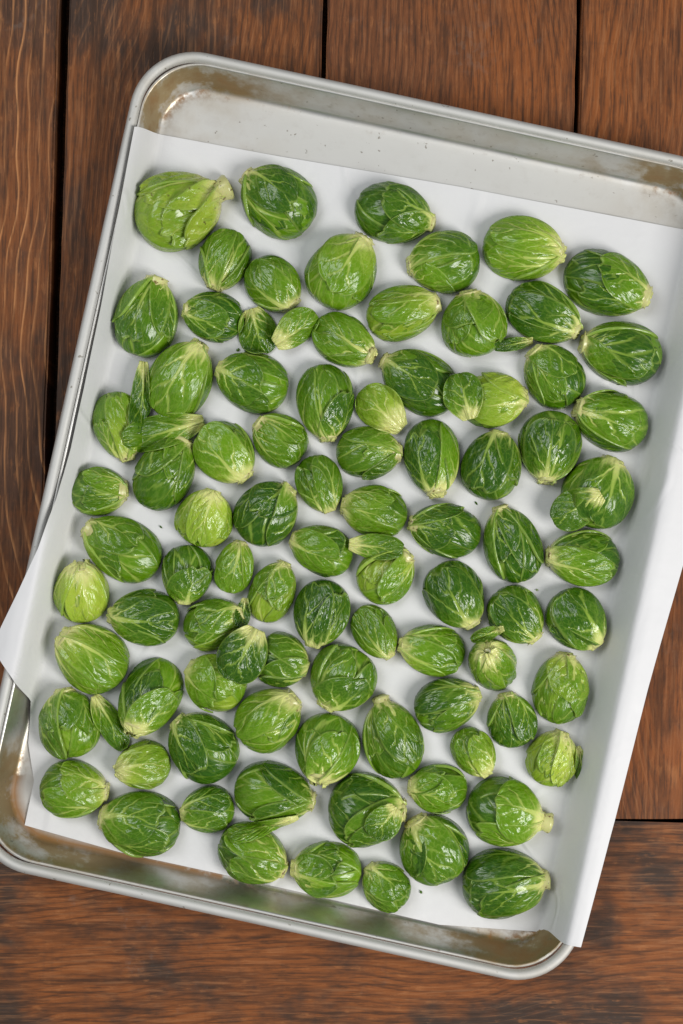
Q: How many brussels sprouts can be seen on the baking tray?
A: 84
